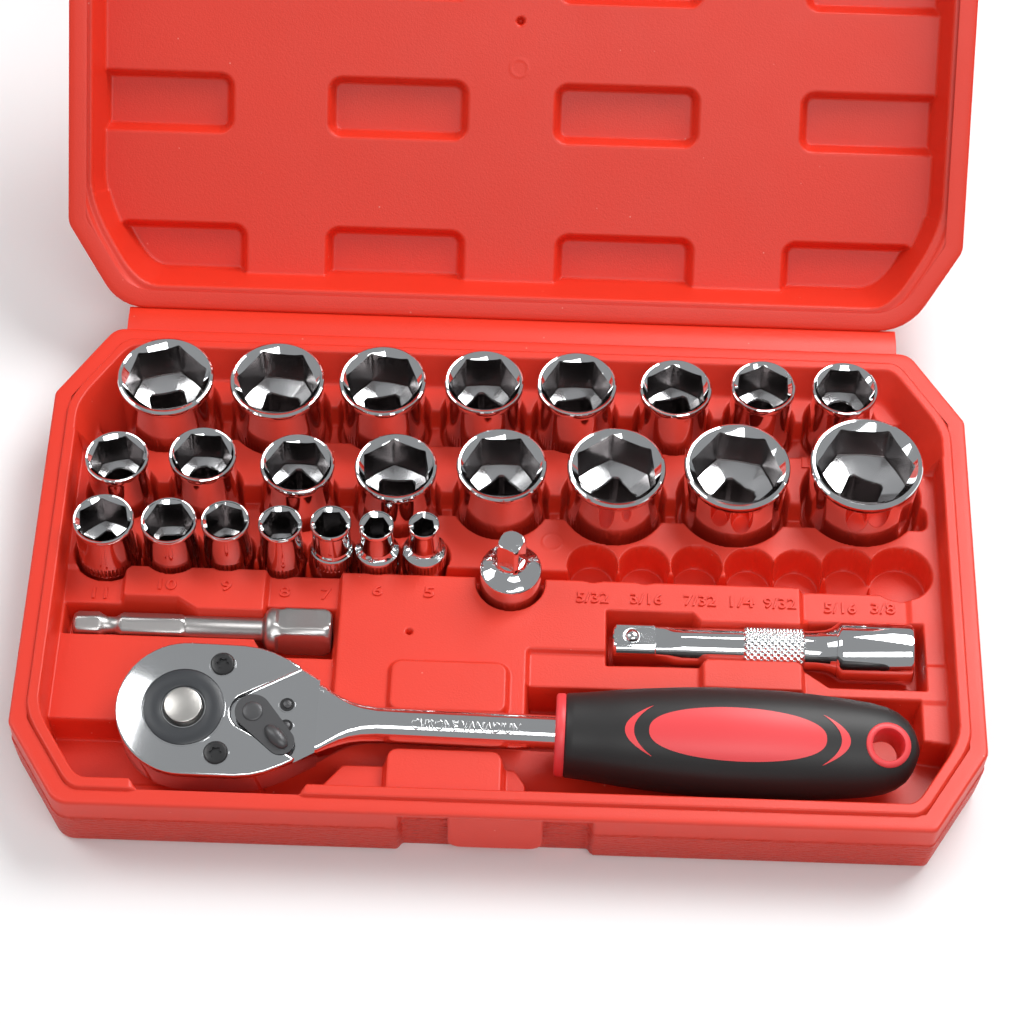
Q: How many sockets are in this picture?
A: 23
